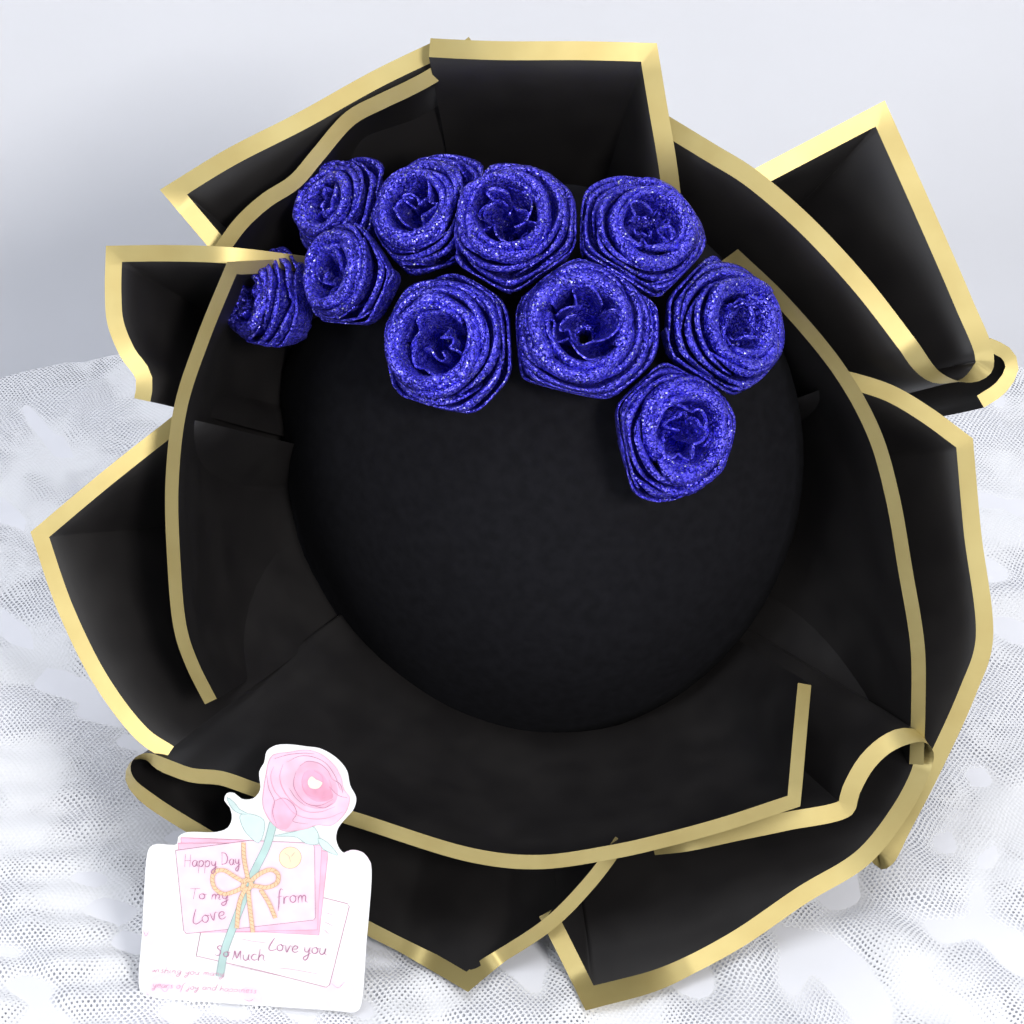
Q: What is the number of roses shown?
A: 10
